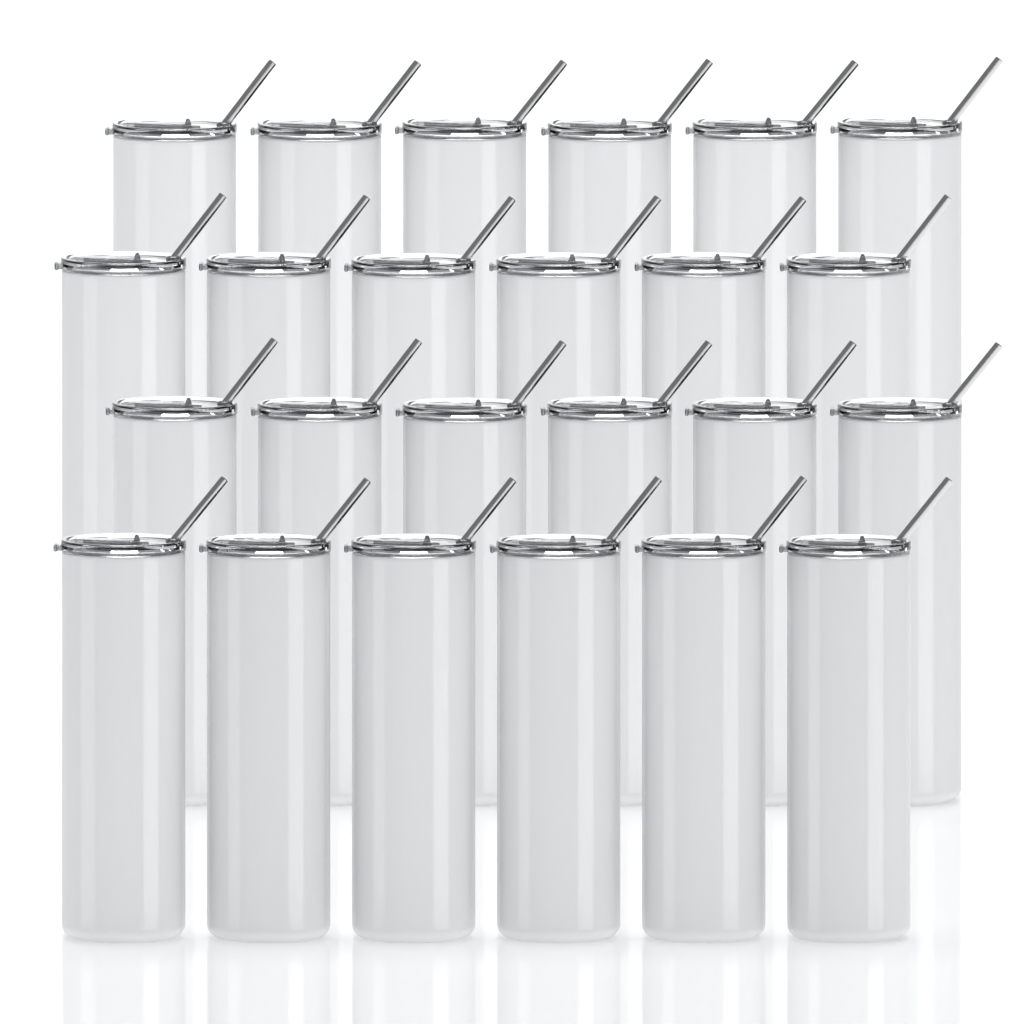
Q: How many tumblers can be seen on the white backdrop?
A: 24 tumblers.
